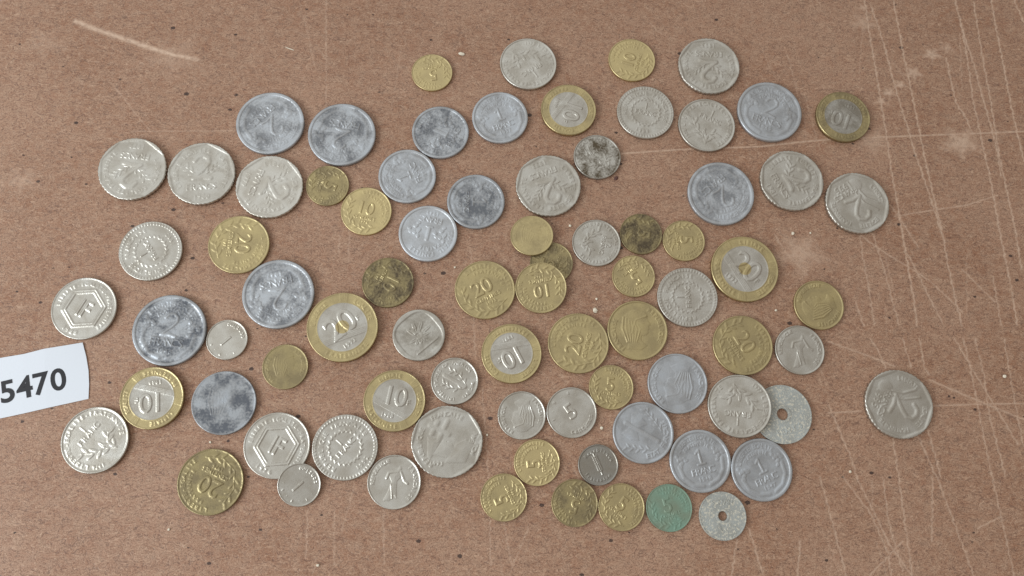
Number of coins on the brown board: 80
